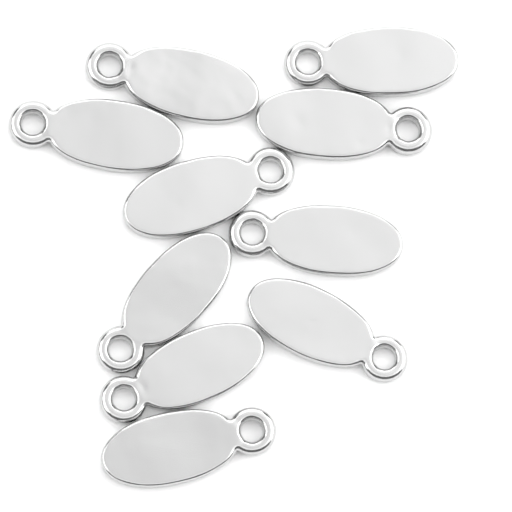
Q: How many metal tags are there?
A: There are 10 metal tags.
